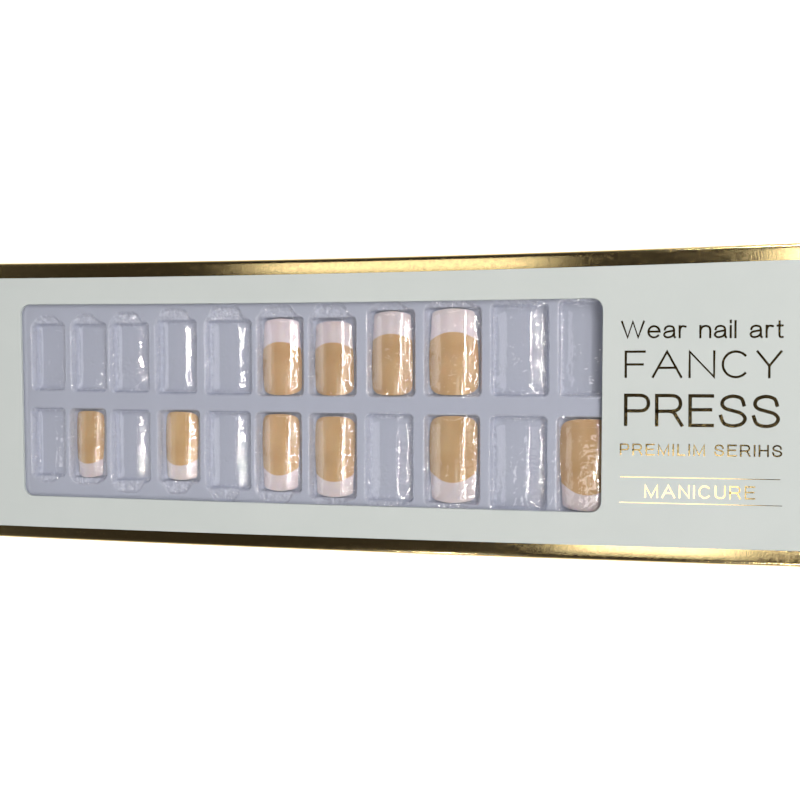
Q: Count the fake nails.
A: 10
